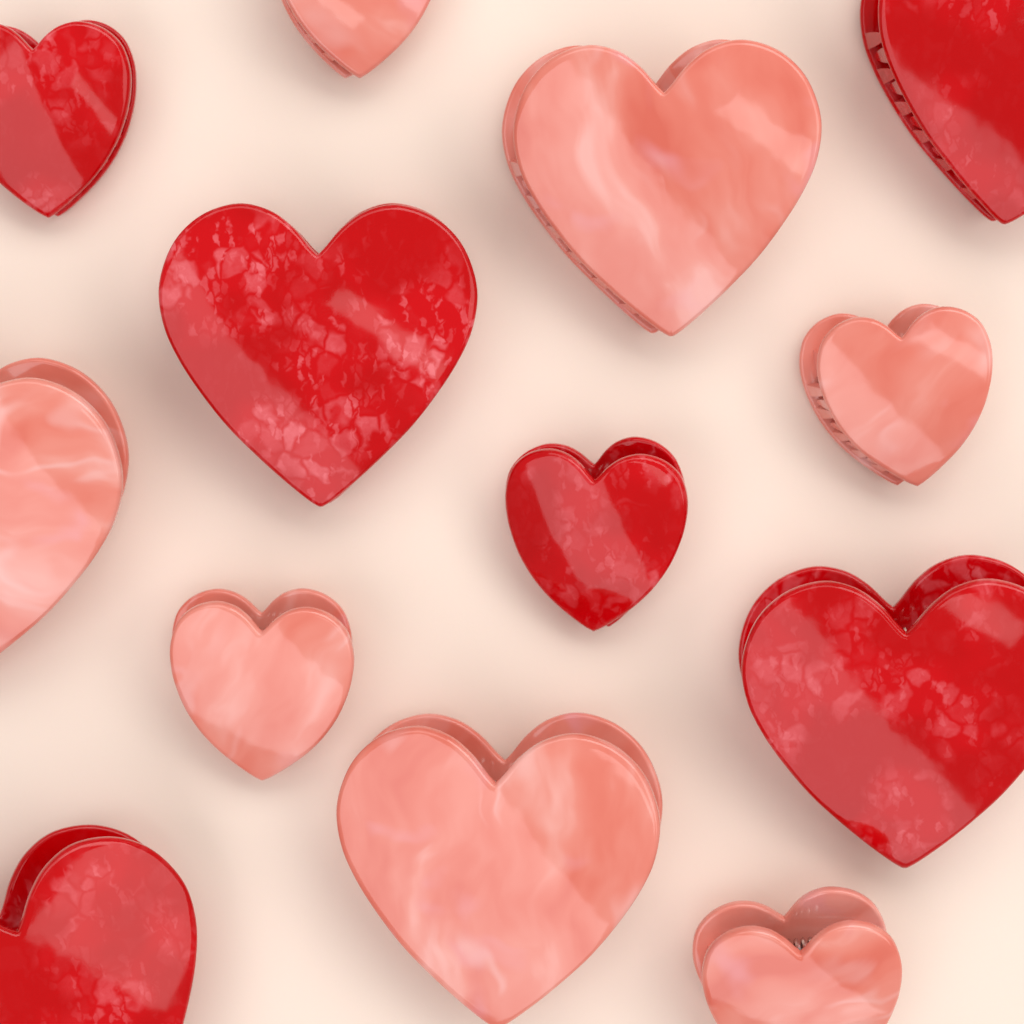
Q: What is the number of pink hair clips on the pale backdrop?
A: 7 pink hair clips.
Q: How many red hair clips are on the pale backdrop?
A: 6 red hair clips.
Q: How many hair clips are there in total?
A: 13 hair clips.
